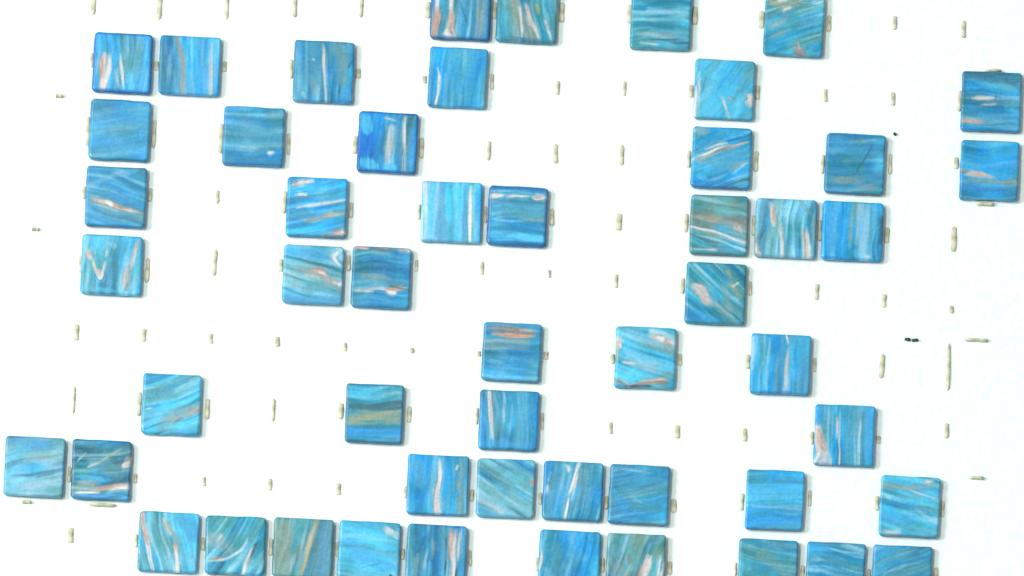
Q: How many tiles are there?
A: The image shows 52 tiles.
